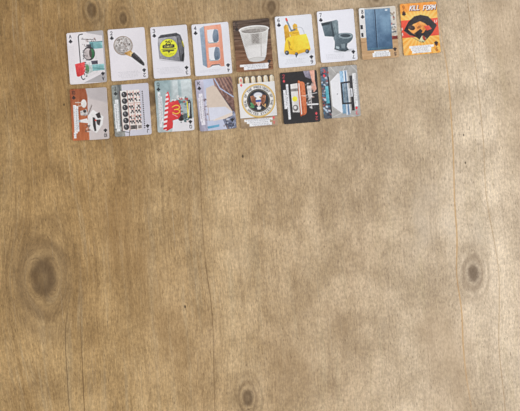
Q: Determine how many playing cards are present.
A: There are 16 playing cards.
